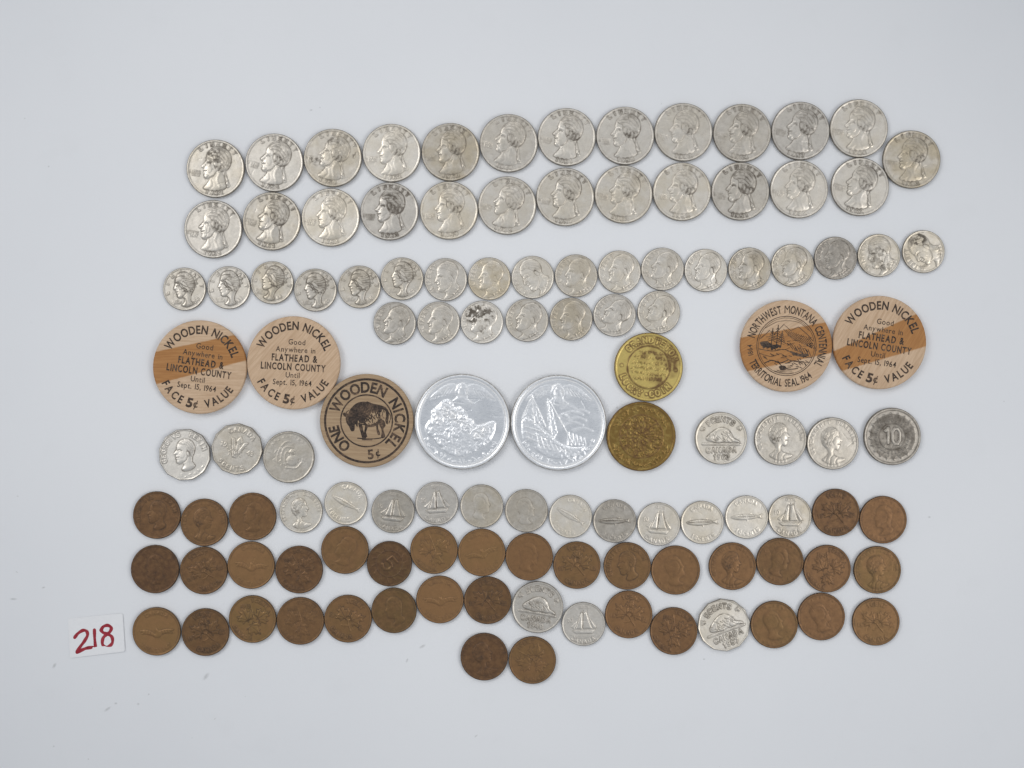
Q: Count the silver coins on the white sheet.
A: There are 74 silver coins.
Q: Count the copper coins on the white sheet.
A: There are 36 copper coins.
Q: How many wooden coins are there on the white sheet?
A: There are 5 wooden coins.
